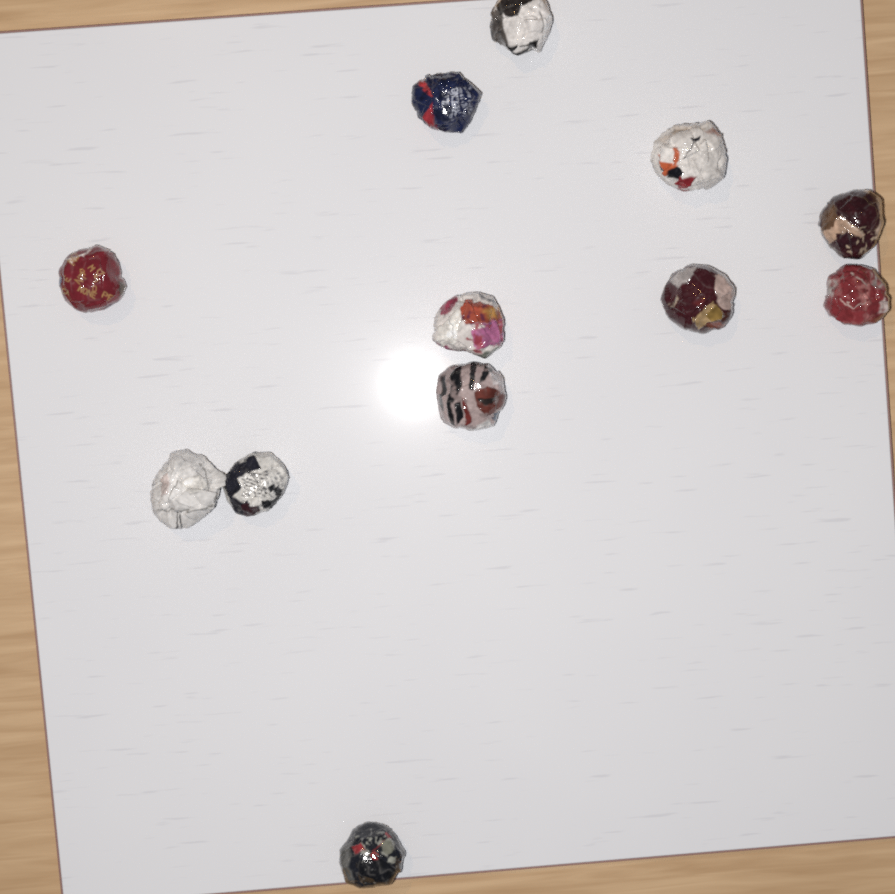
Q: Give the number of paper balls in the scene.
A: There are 12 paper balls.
